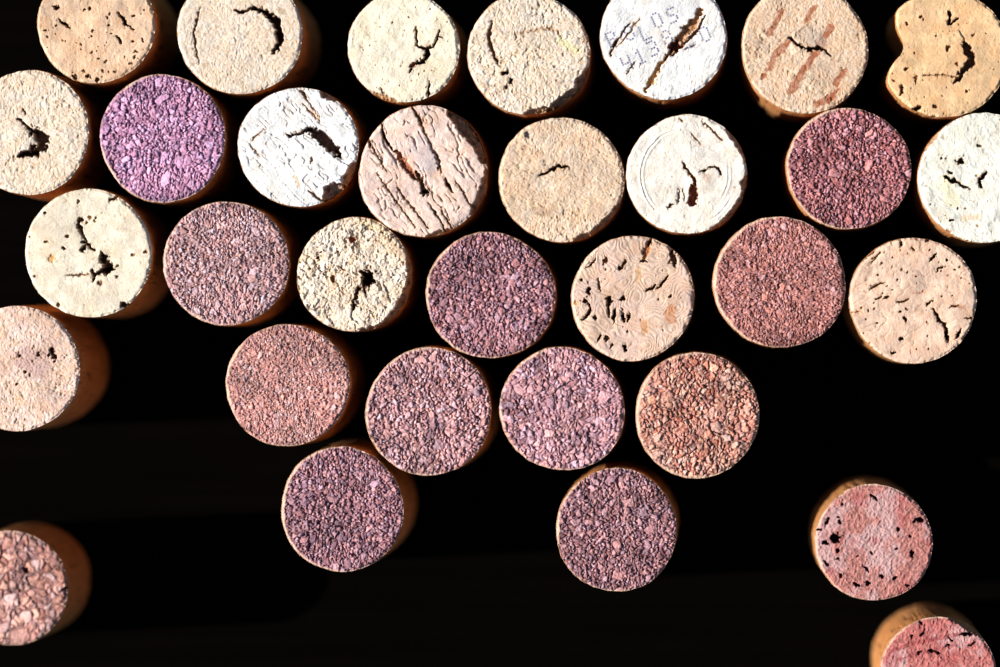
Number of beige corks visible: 18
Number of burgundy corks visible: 14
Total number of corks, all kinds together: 32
